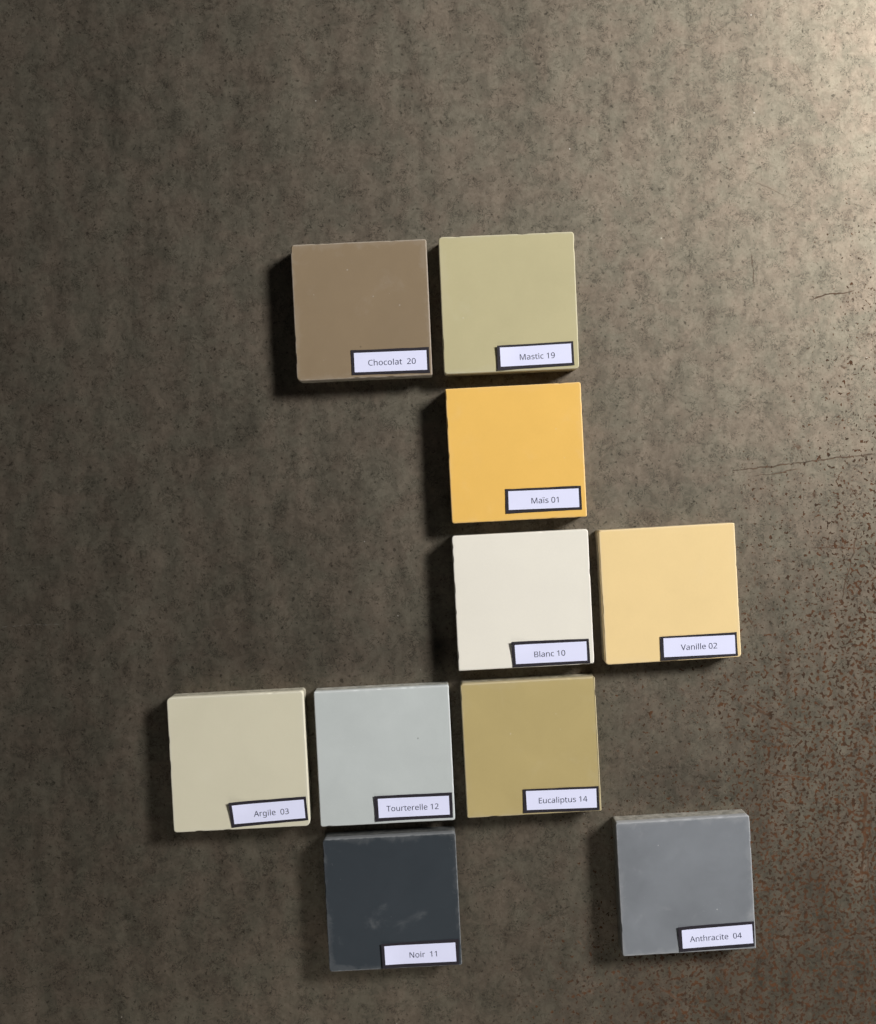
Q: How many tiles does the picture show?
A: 10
